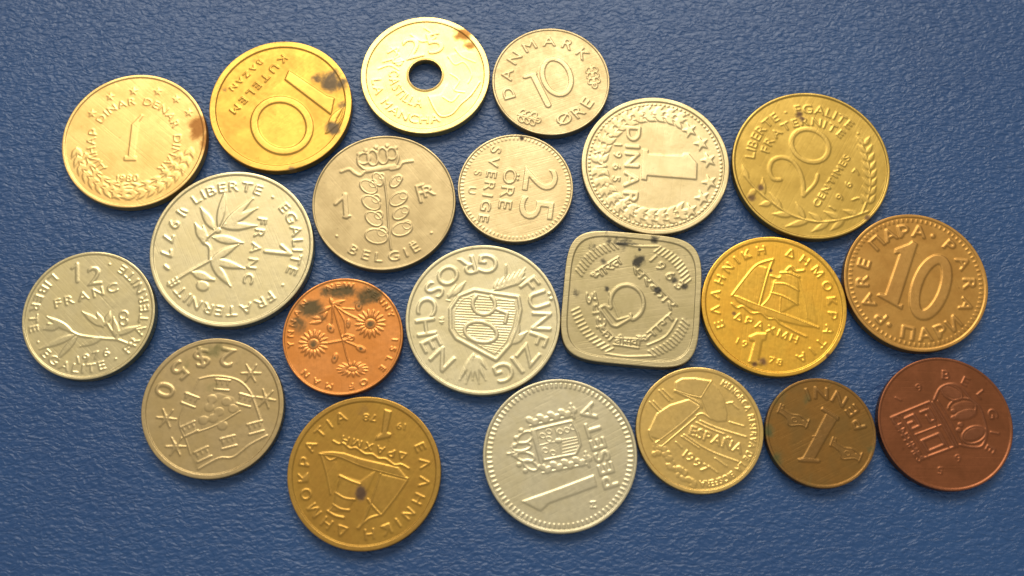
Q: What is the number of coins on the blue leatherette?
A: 21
